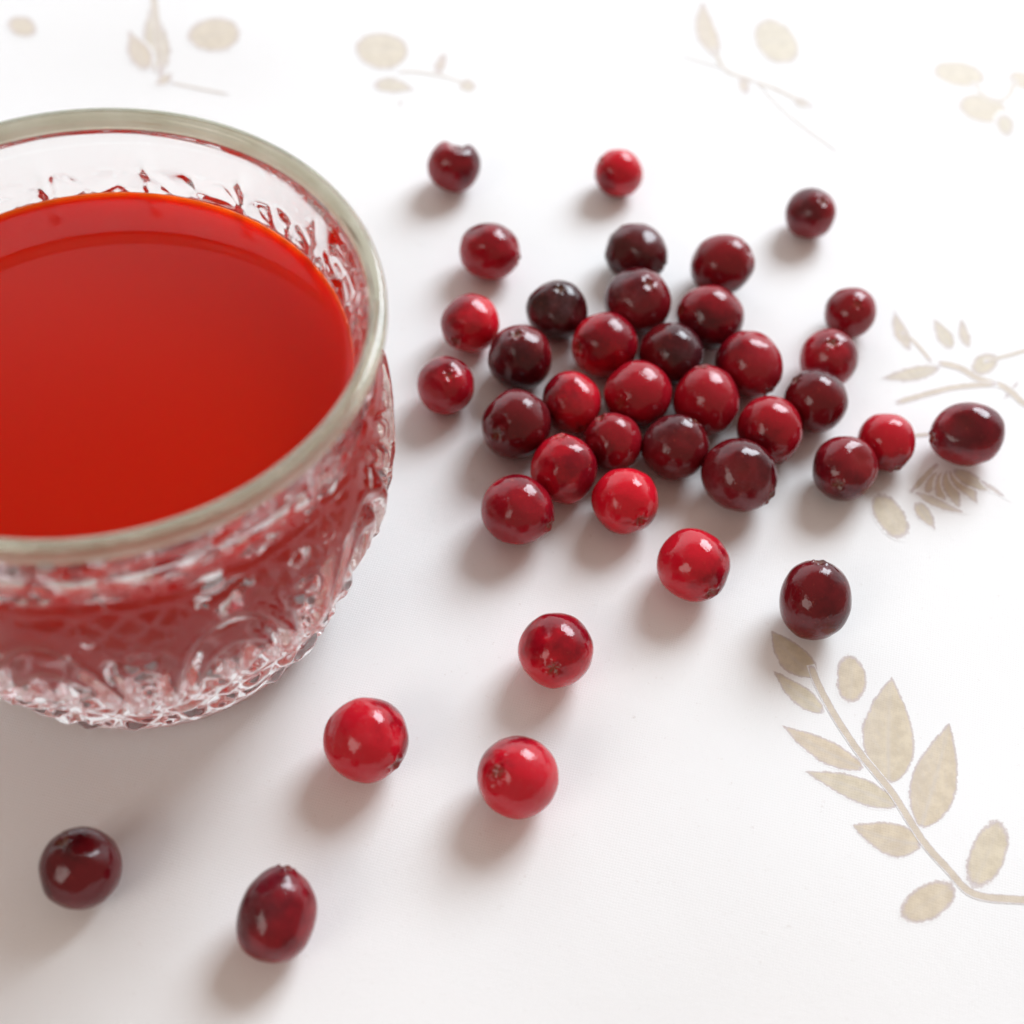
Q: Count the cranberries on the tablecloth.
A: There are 39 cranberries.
